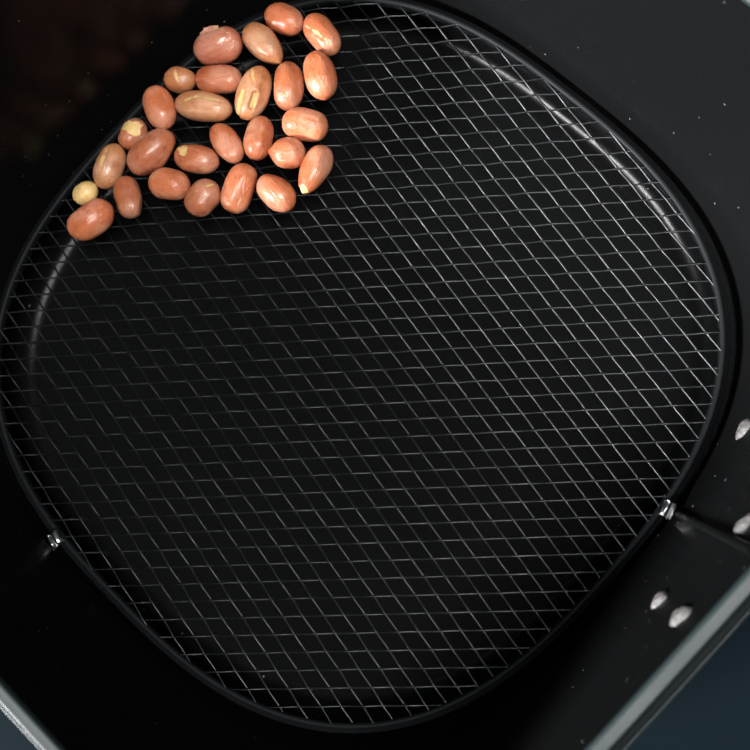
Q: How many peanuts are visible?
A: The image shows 27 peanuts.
